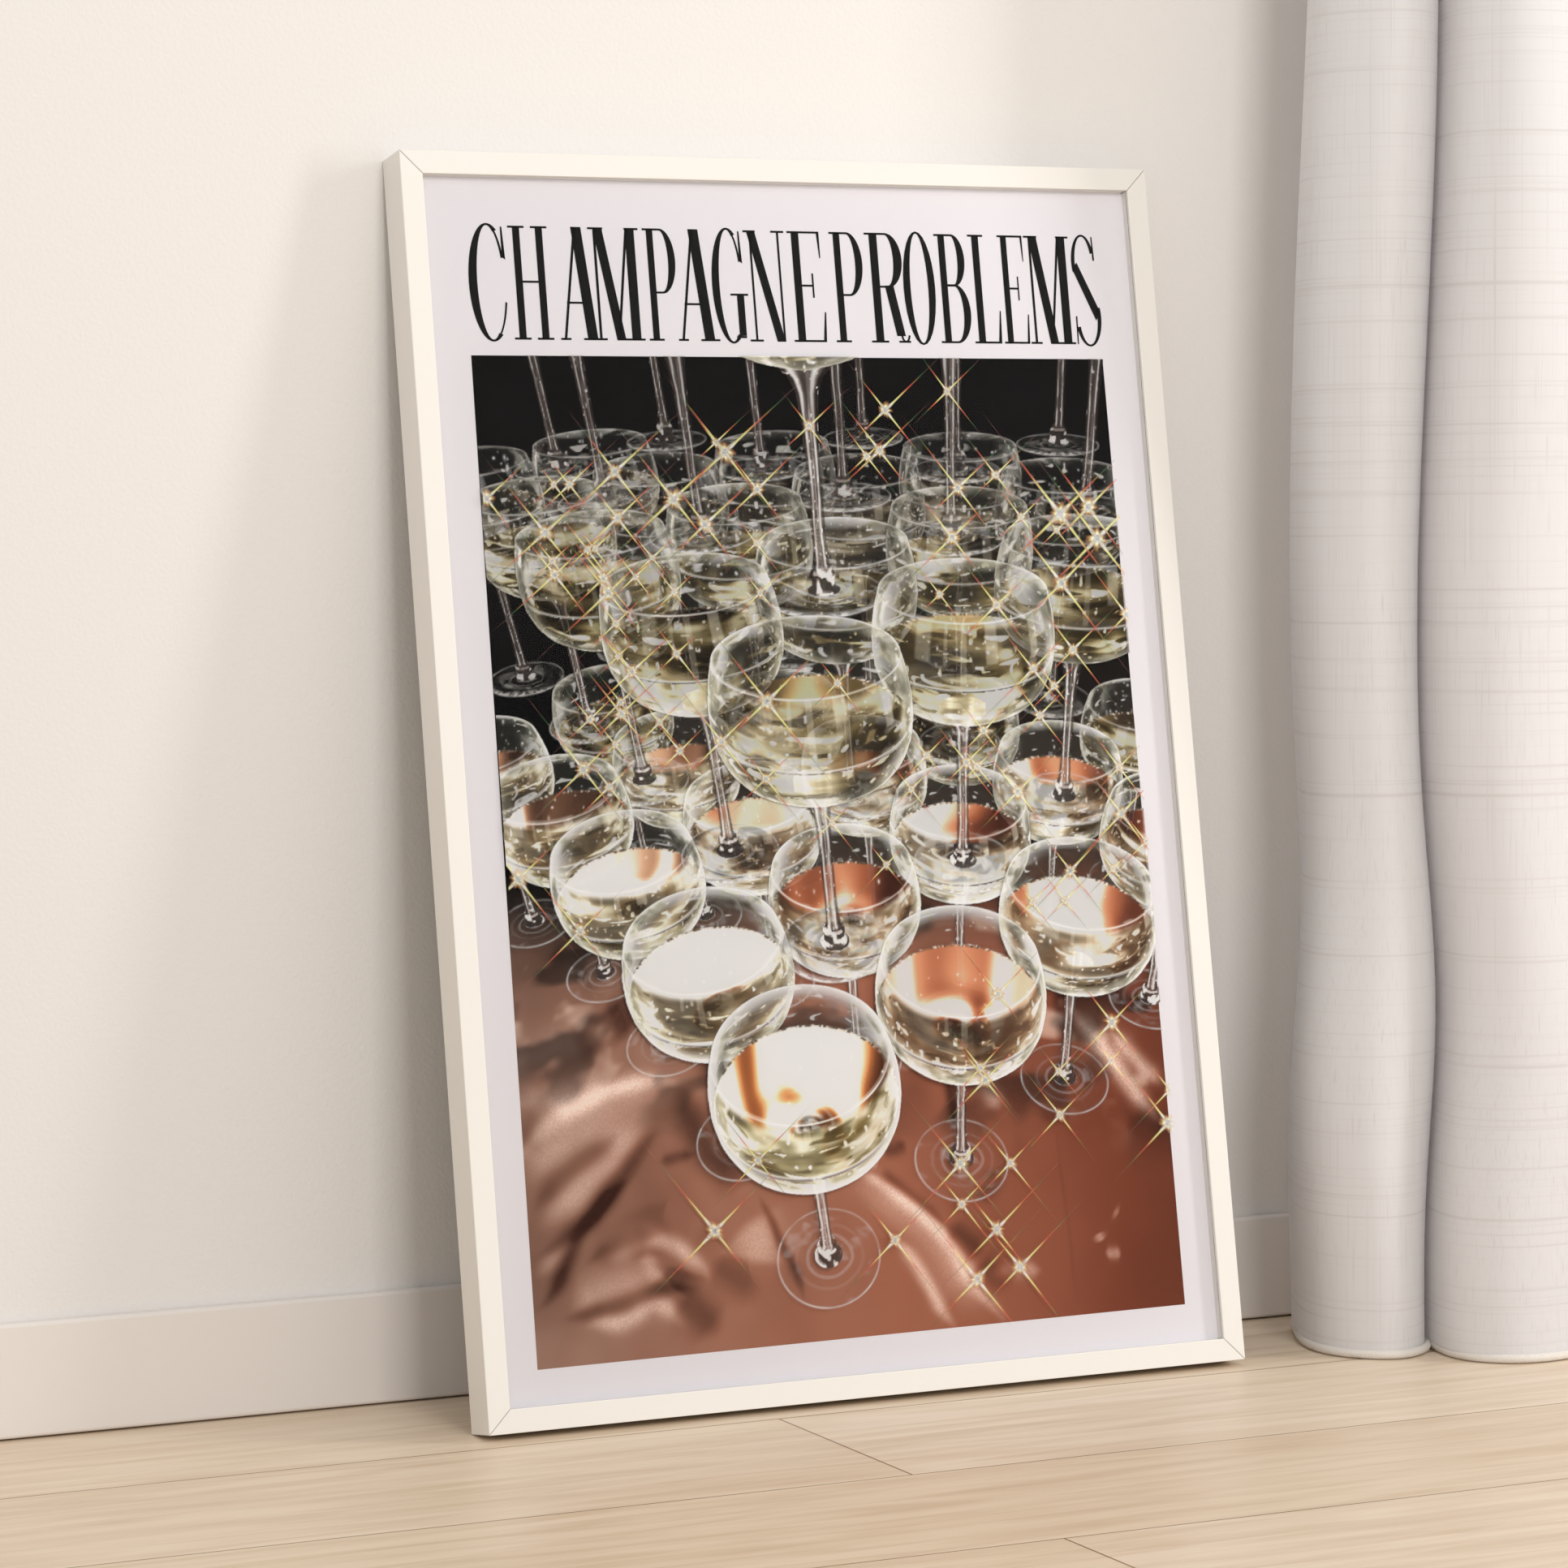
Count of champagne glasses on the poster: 46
